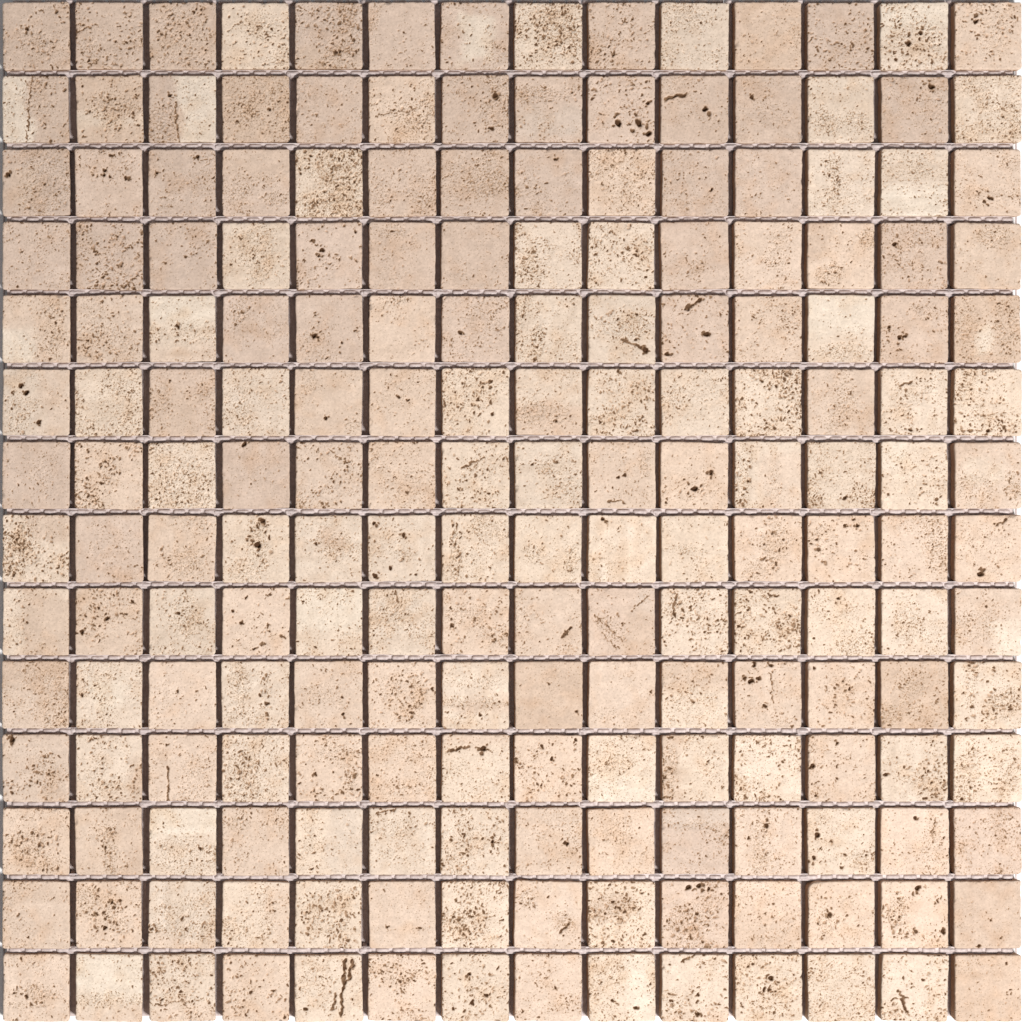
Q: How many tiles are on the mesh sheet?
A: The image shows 196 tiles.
